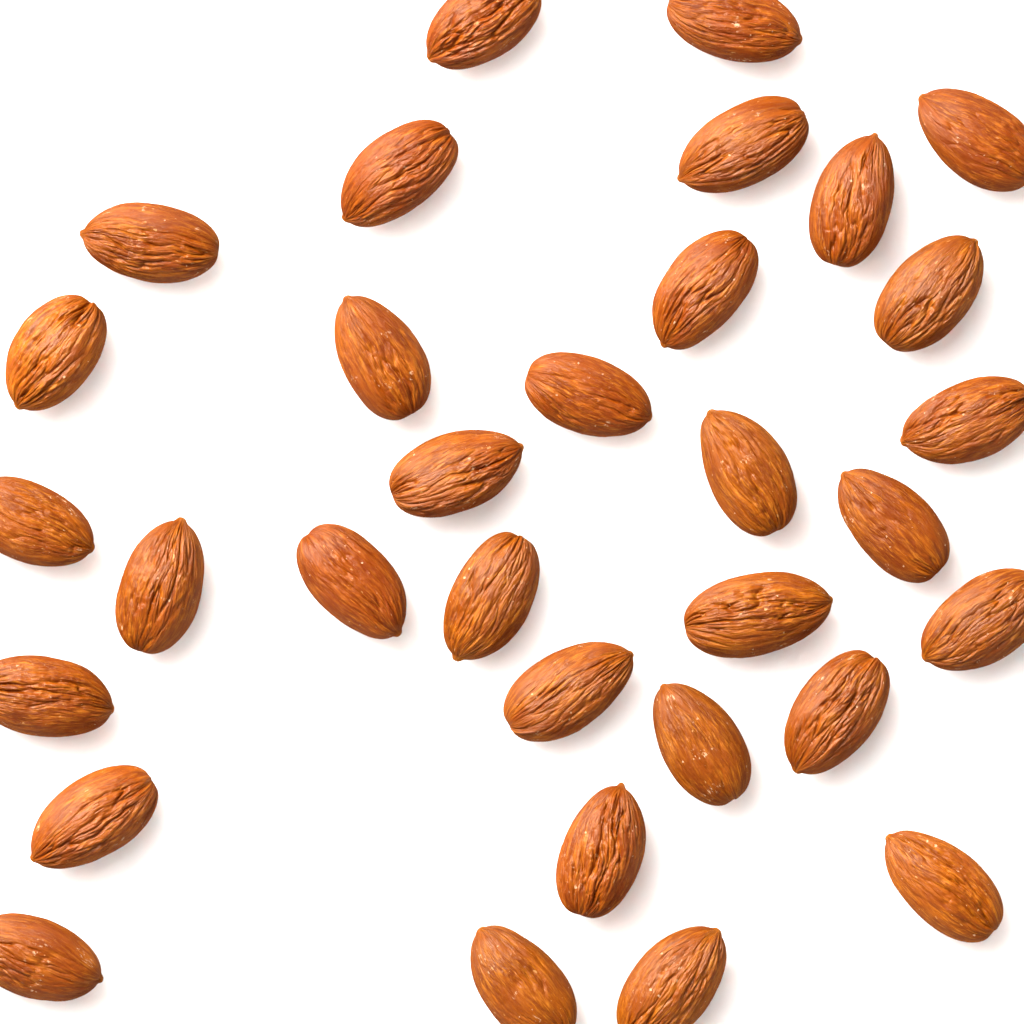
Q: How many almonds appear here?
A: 32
